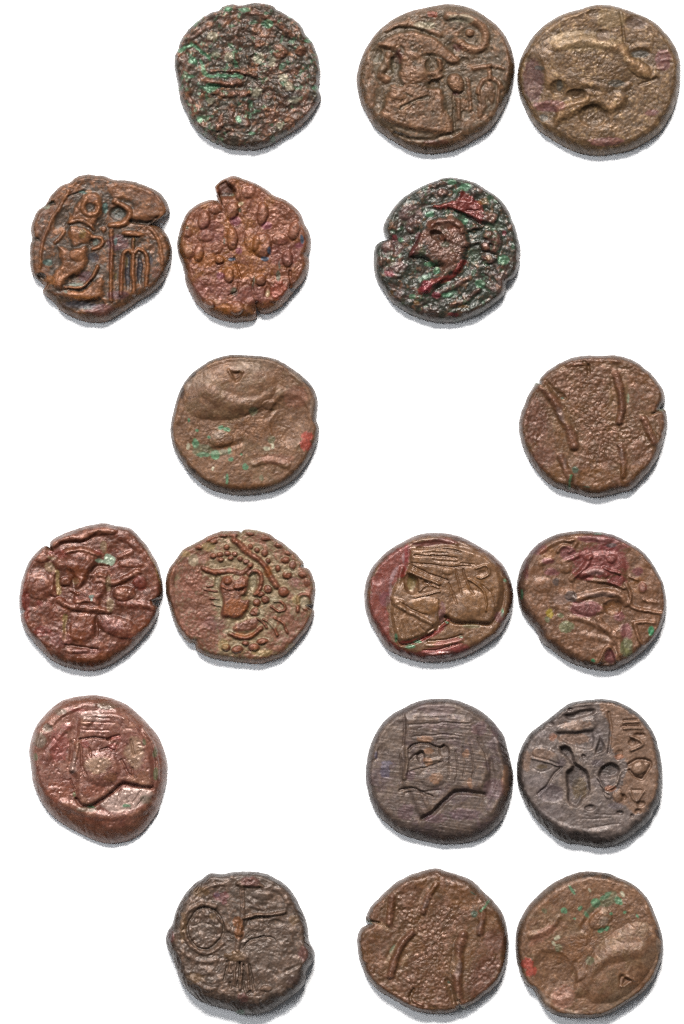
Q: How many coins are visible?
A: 18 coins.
